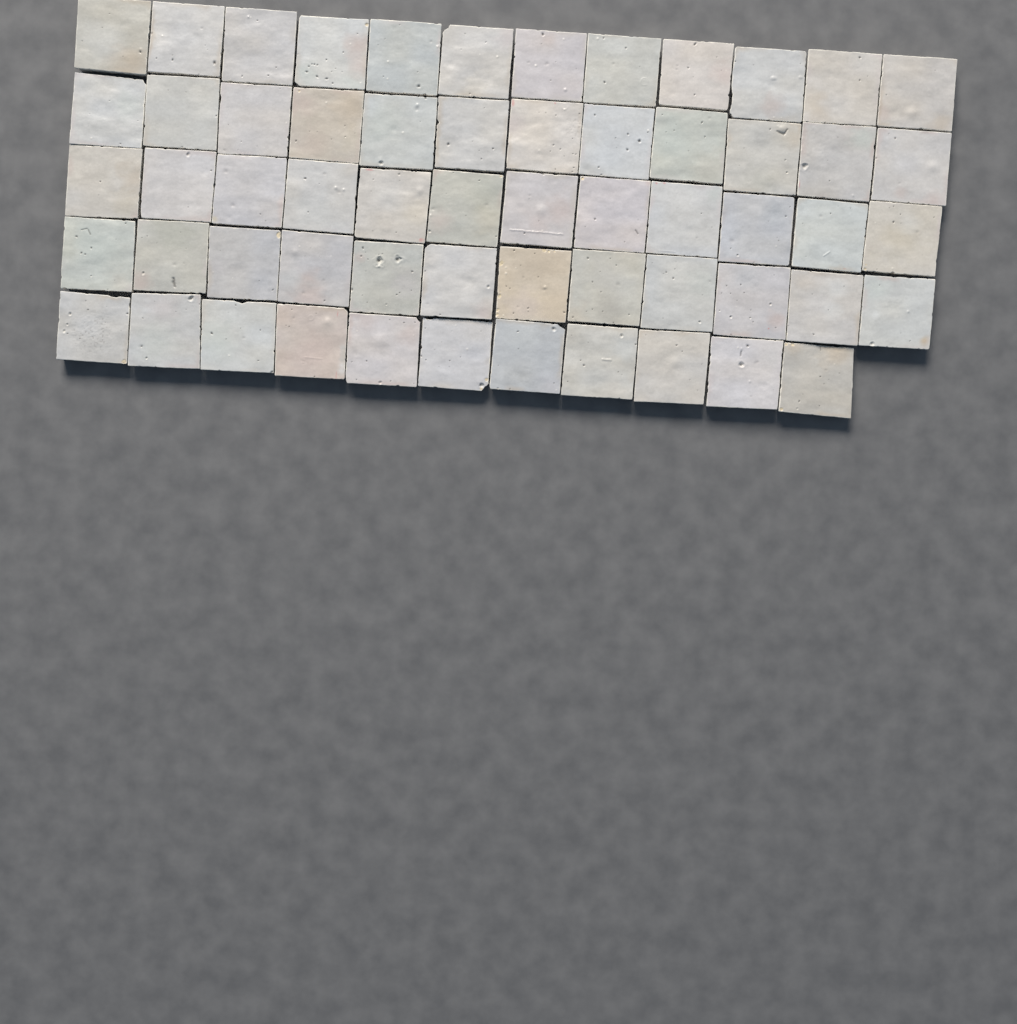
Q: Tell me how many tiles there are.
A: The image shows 59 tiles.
